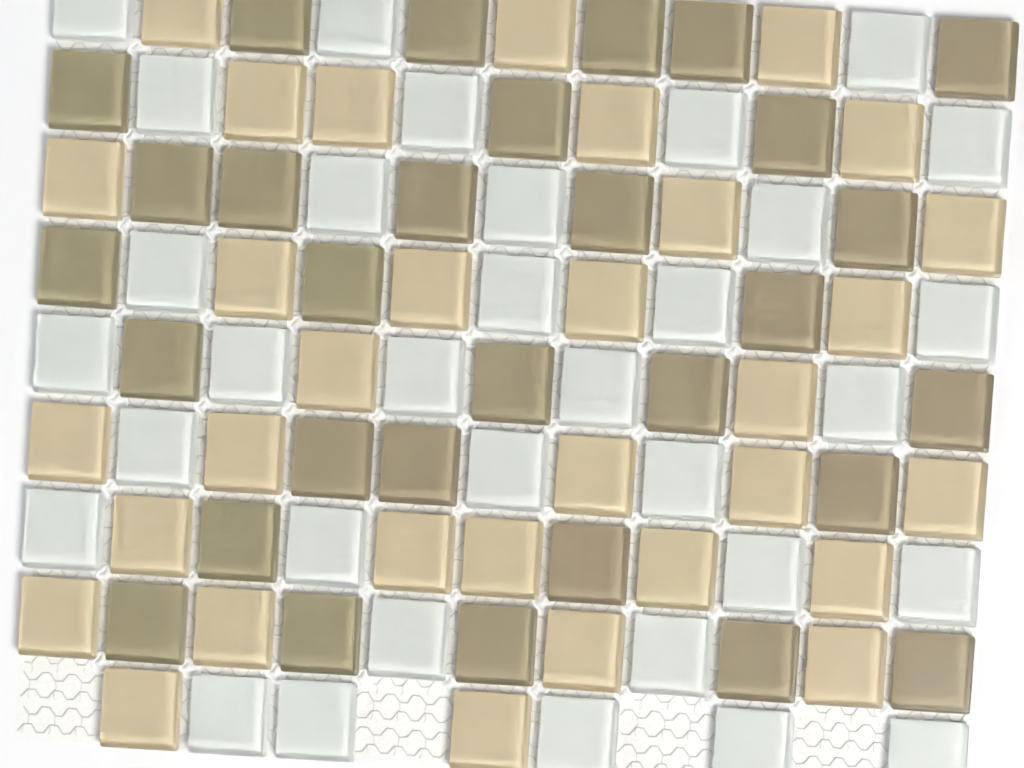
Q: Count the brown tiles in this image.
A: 30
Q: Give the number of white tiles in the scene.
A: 33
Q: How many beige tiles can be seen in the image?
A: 32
